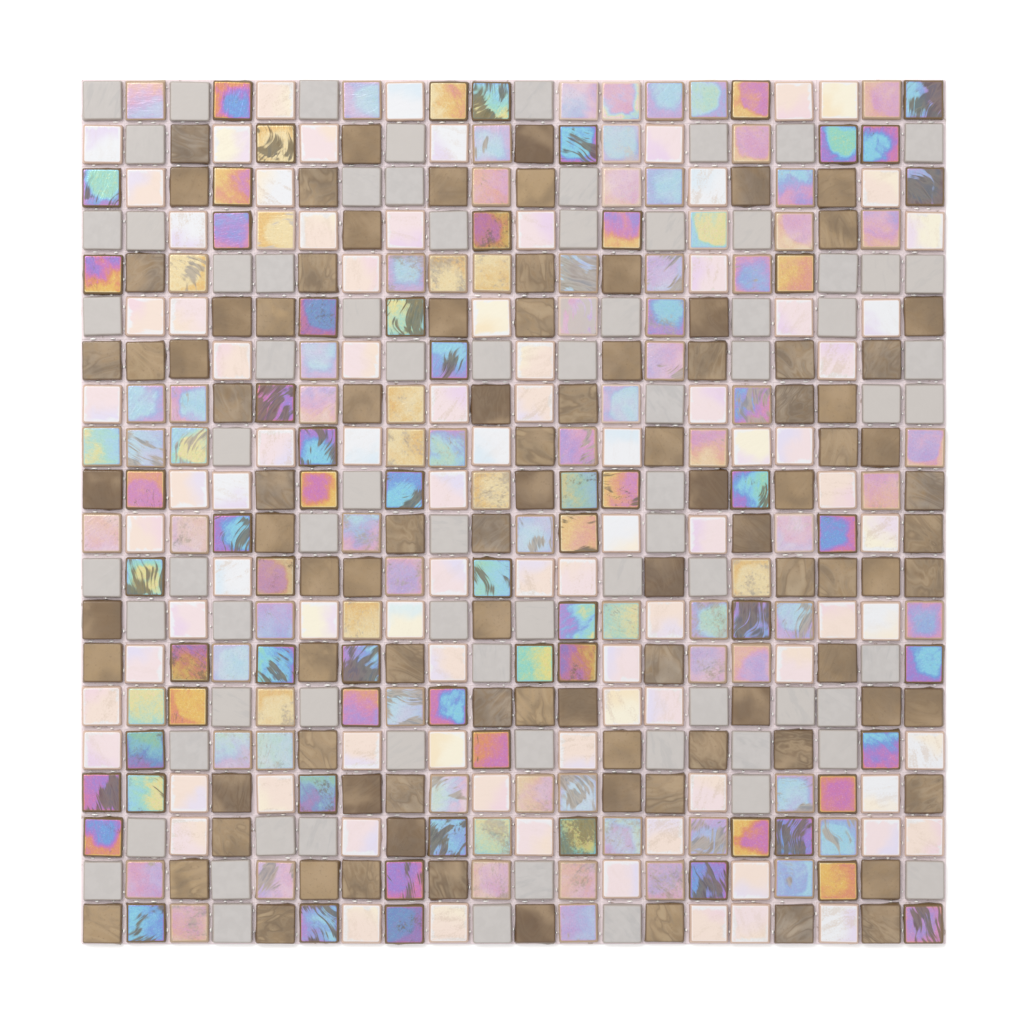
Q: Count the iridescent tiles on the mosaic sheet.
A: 146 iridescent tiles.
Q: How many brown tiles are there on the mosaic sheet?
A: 92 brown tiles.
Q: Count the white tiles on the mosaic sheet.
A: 87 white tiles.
